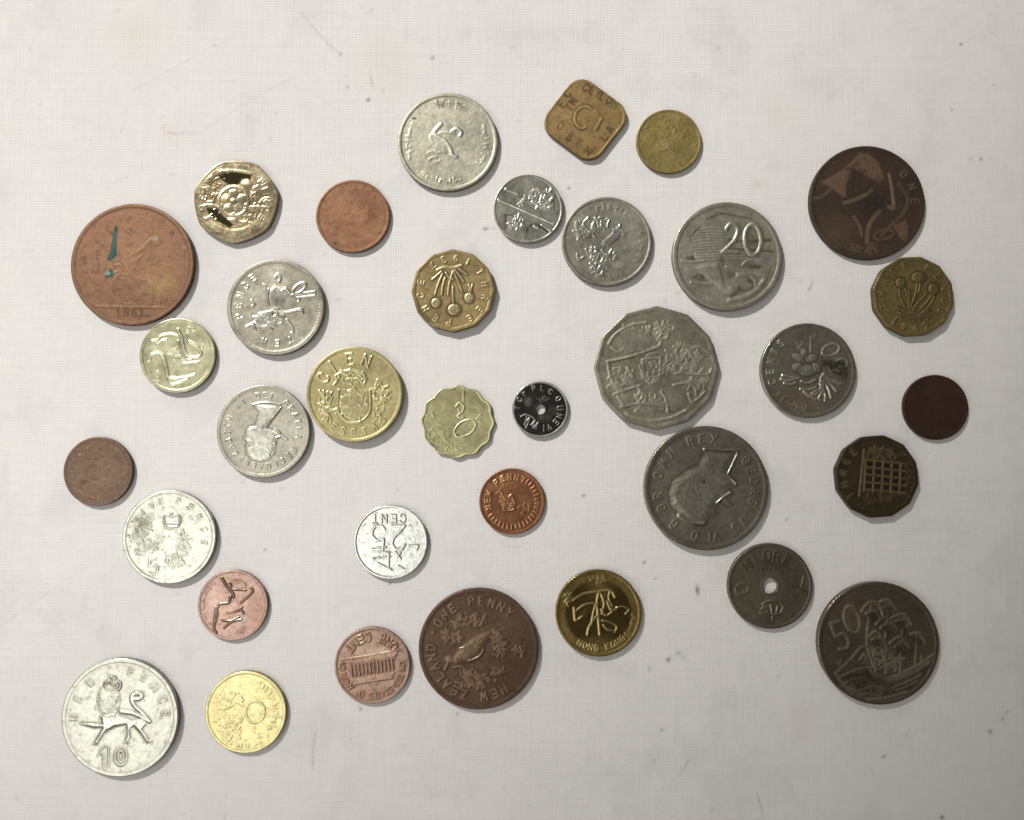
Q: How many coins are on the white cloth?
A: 35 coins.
